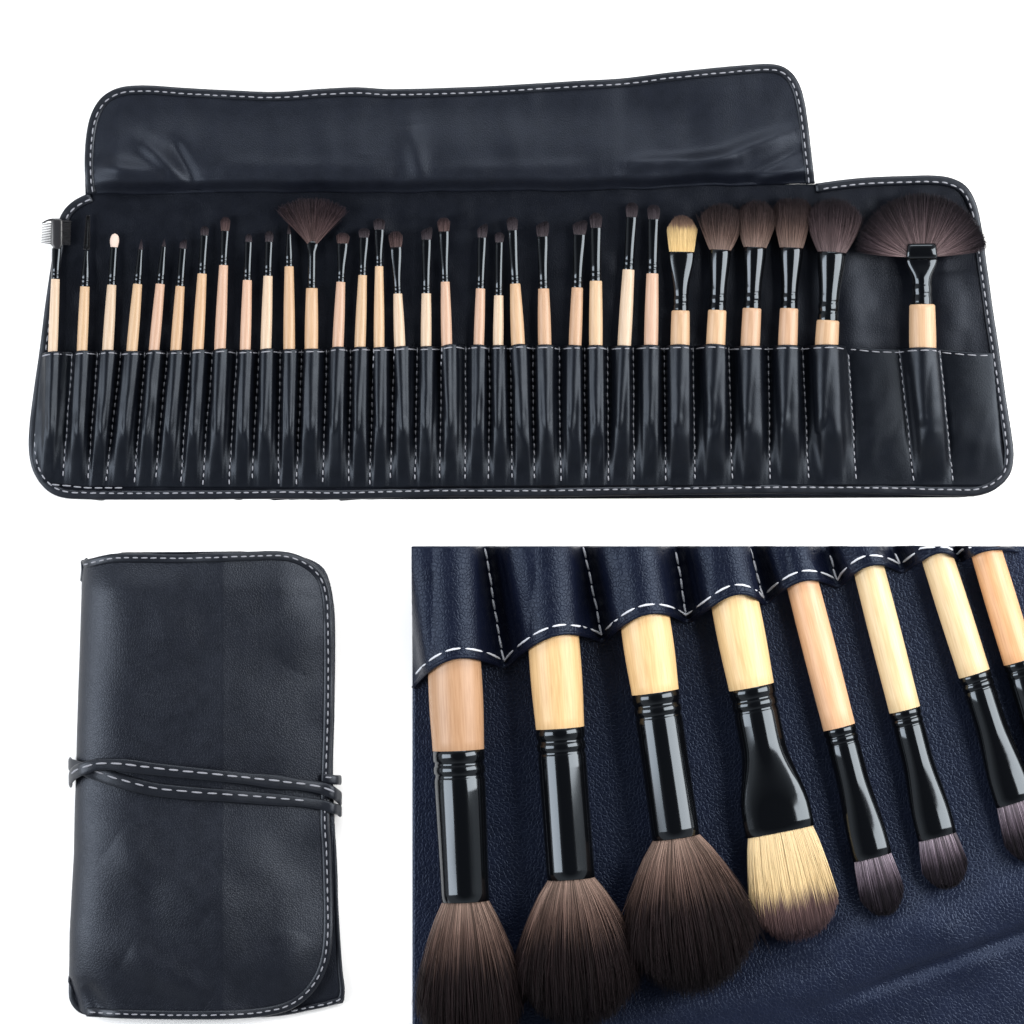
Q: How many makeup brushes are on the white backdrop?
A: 40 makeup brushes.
